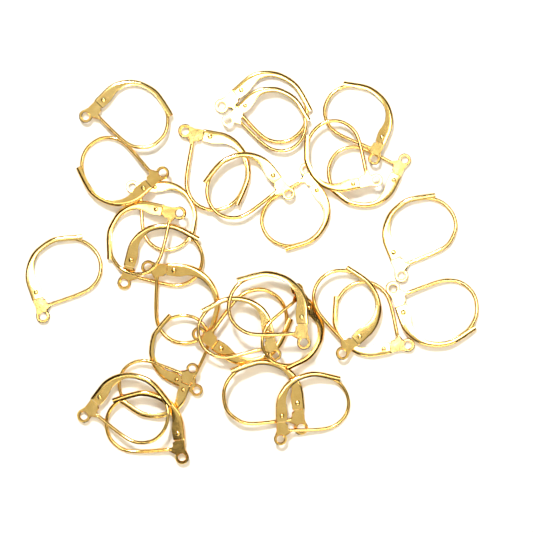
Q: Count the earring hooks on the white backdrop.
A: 29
